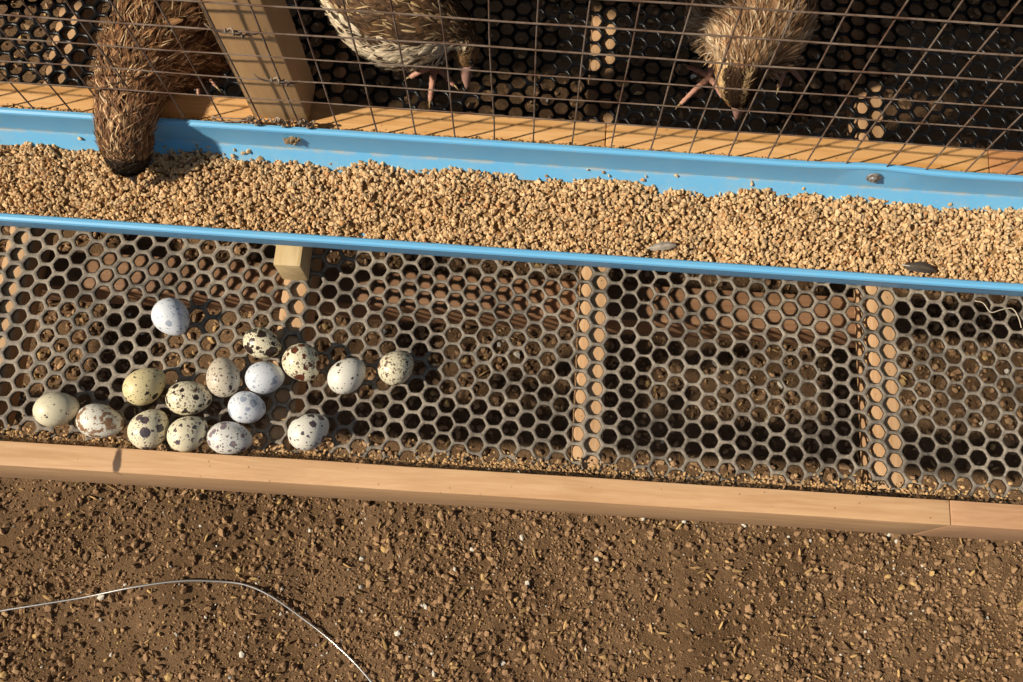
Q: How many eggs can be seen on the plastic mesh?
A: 16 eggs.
